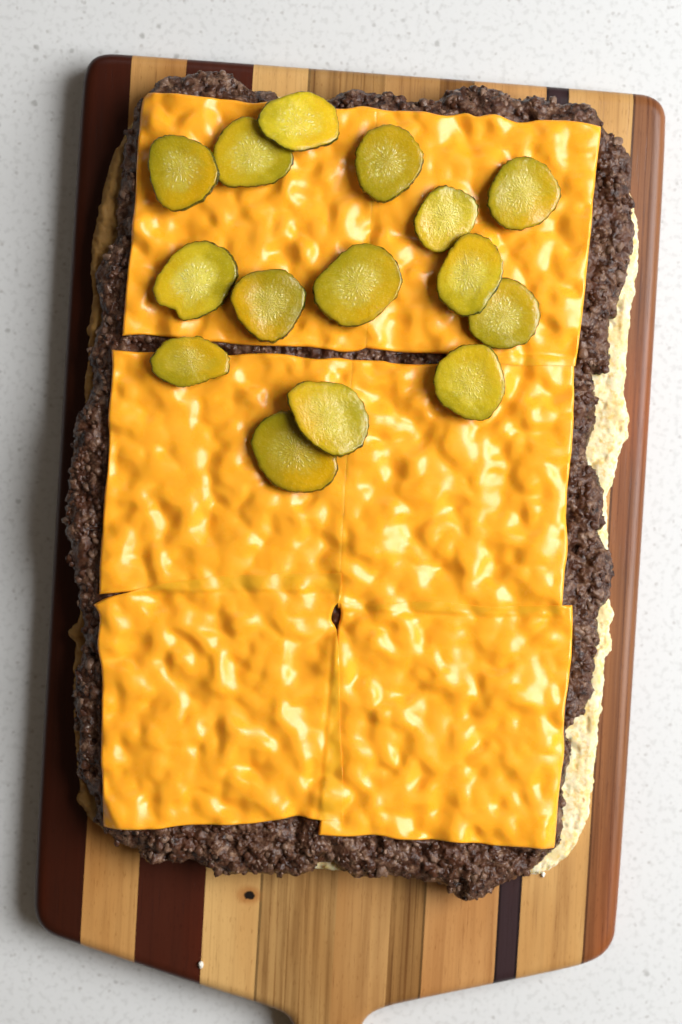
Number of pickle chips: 15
